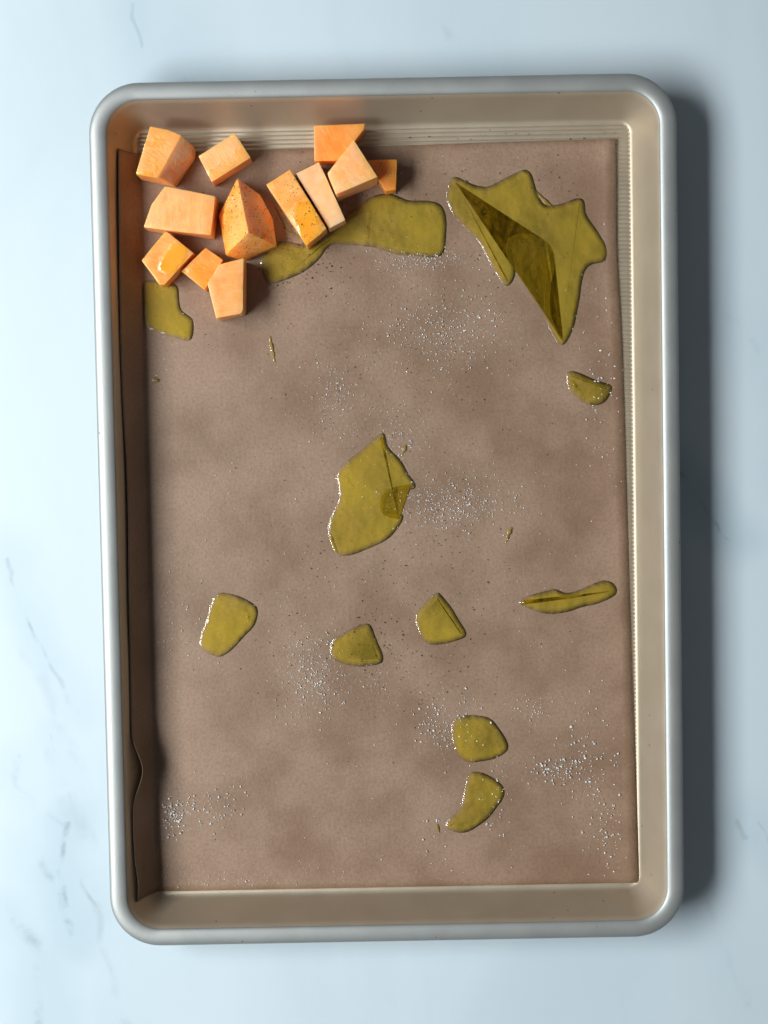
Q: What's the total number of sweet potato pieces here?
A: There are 12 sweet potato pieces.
